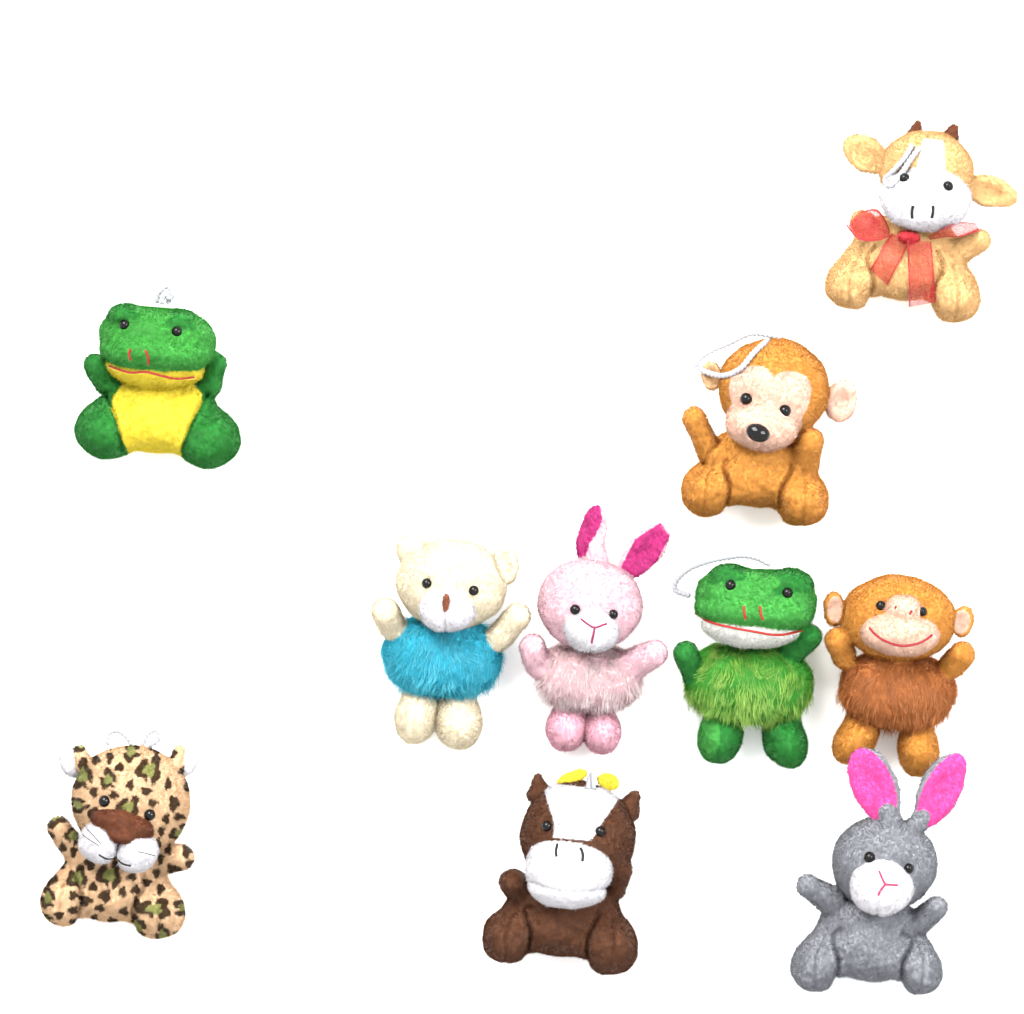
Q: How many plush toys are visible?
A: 10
